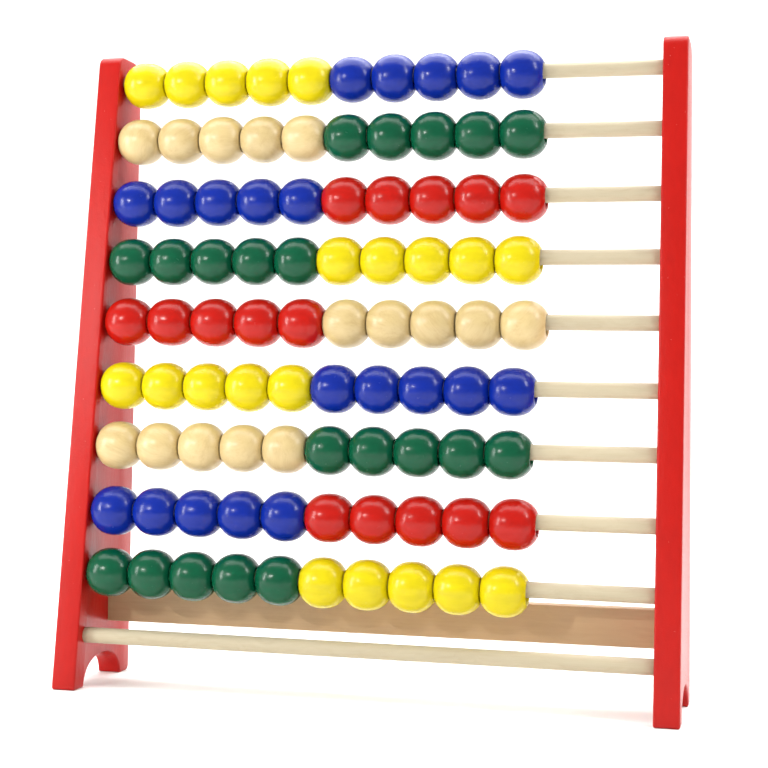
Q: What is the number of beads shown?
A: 90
